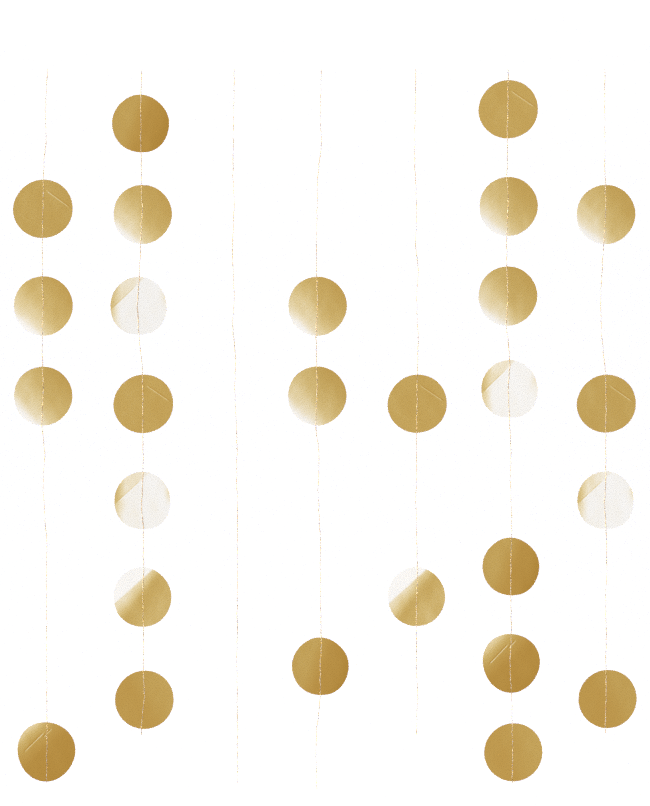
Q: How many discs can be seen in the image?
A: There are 27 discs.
